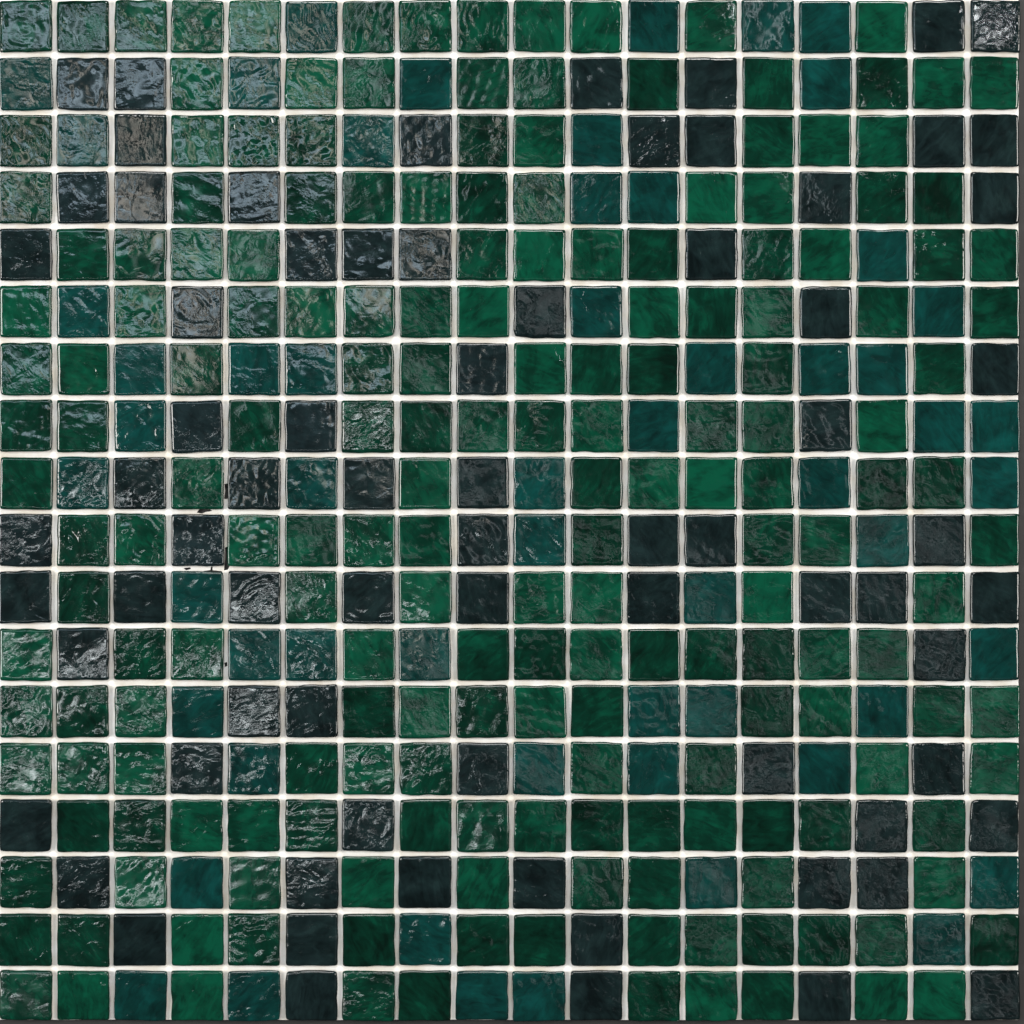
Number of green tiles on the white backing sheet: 193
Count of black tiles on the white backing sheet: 74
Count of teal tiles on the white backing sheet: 57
